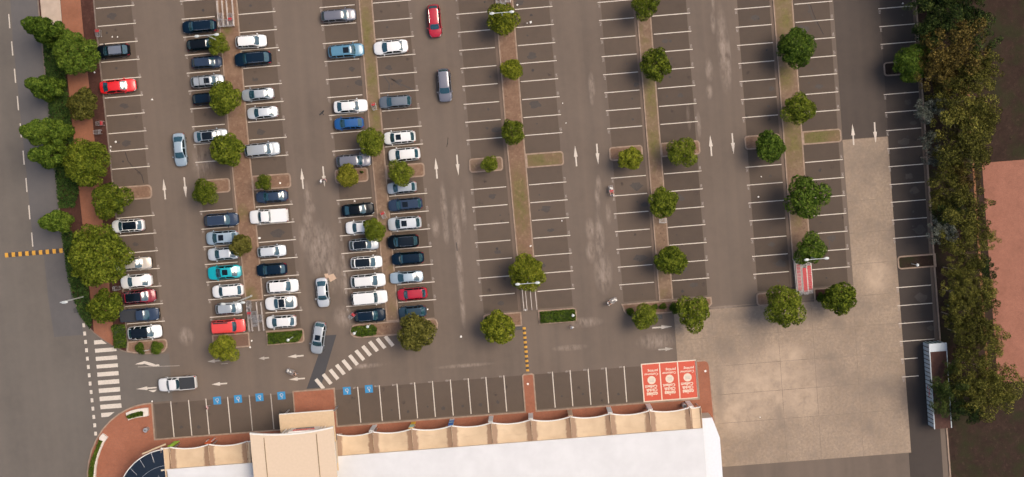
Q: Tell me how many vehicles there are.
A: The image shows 63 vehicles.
